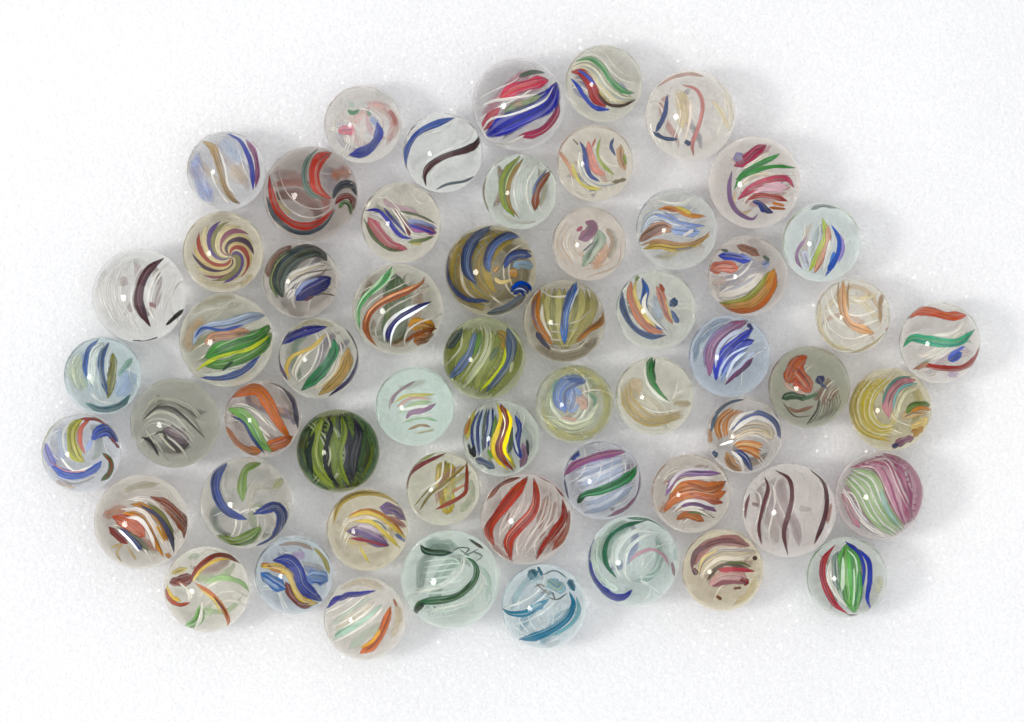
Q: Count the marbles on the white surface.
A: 57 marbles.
